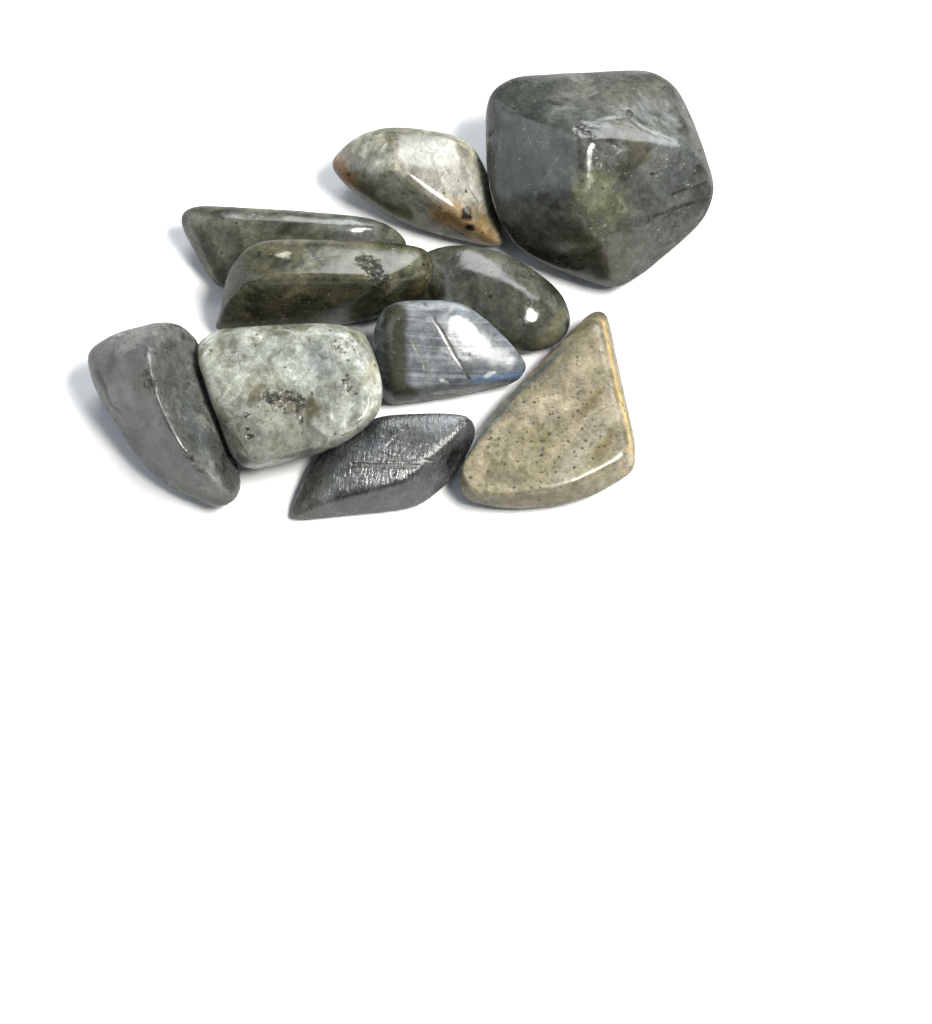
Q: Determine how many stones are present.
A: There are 10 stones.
